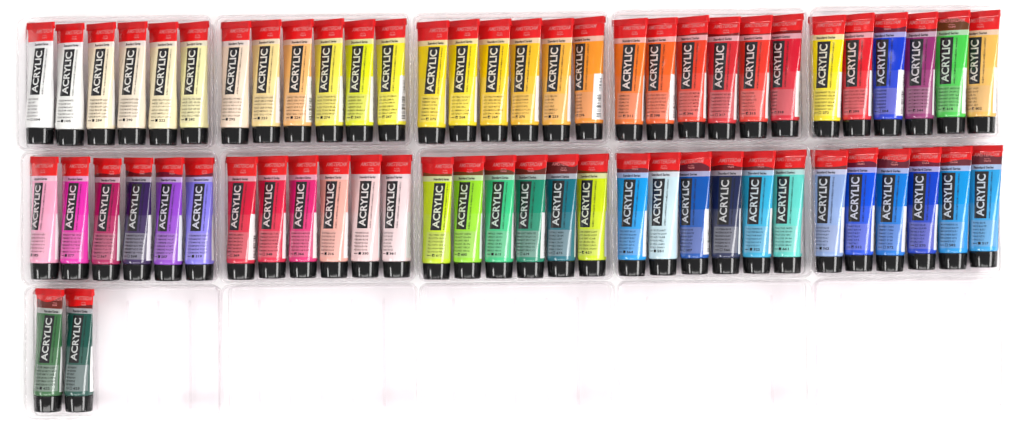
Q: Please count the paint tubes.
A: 62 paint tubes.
